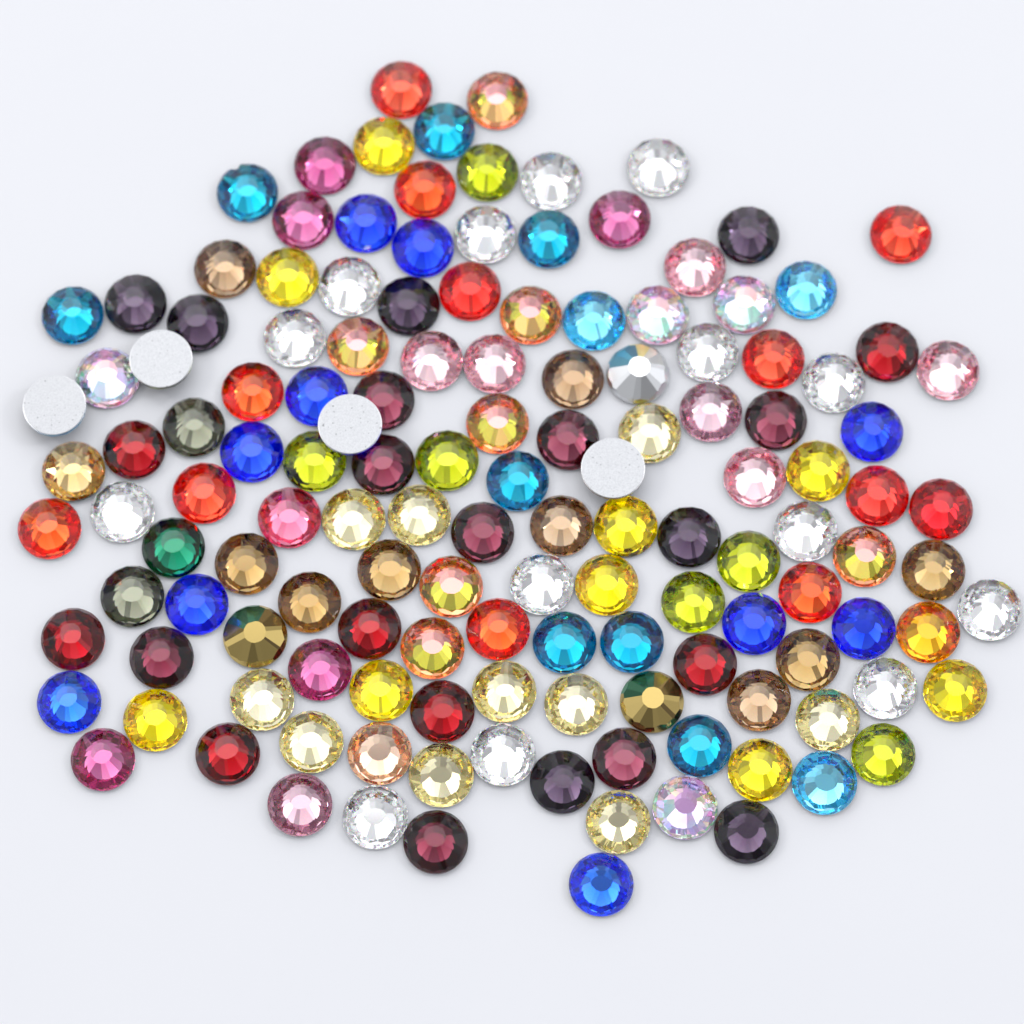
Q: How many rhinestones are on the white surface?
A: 140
